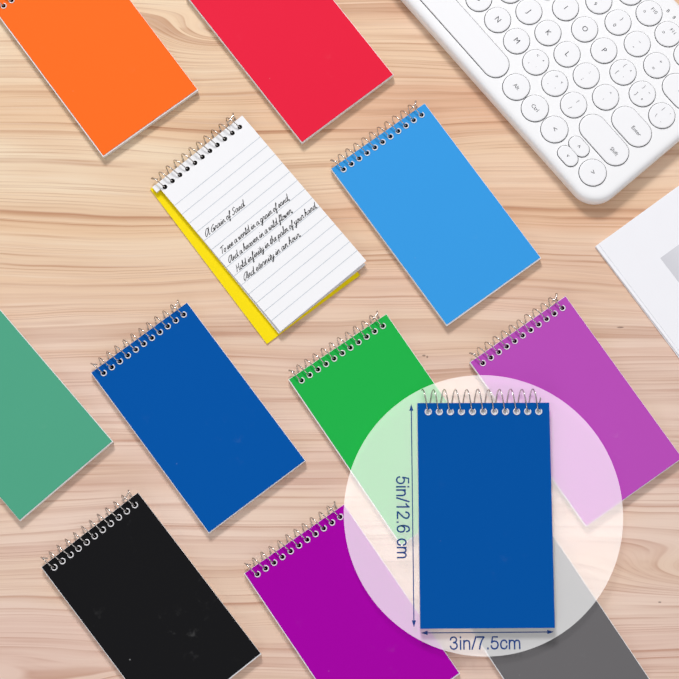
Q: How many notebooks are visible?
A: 12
